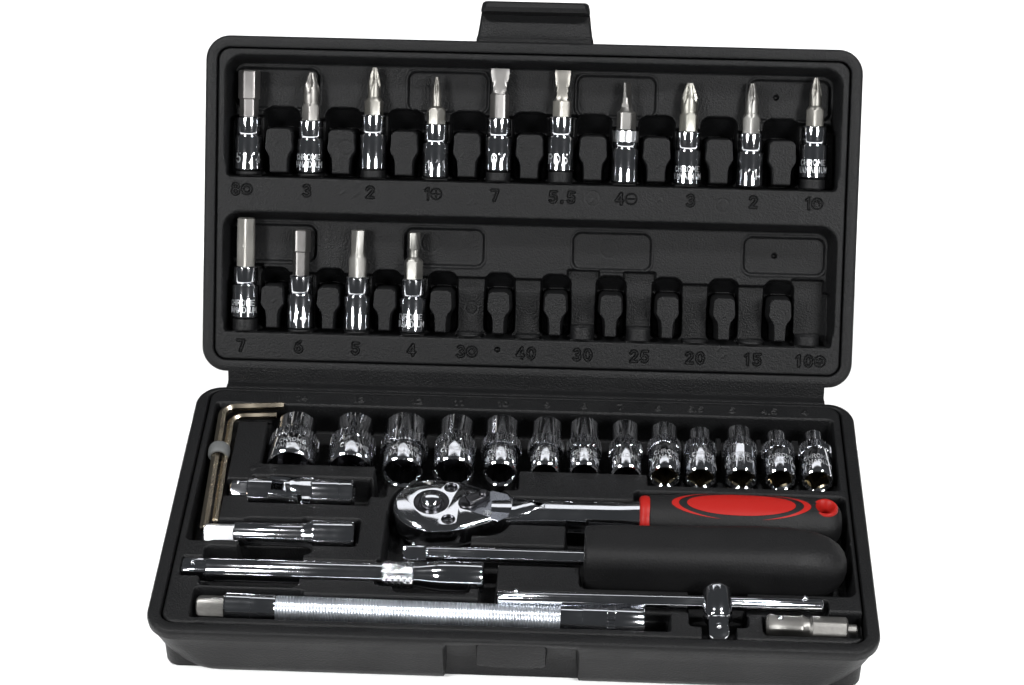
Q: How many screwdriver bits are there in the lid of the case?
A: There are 14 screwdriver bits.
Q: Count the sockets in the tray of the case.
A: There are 13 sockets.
